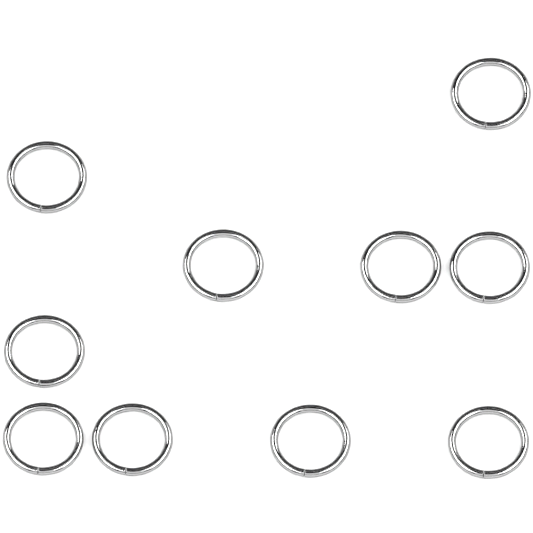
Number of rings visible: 10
